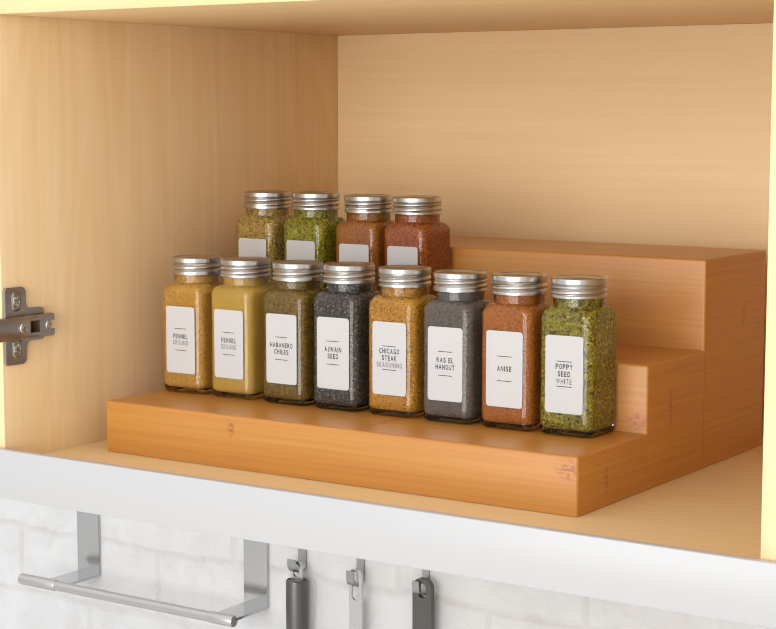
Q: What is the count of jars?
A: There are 12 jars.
